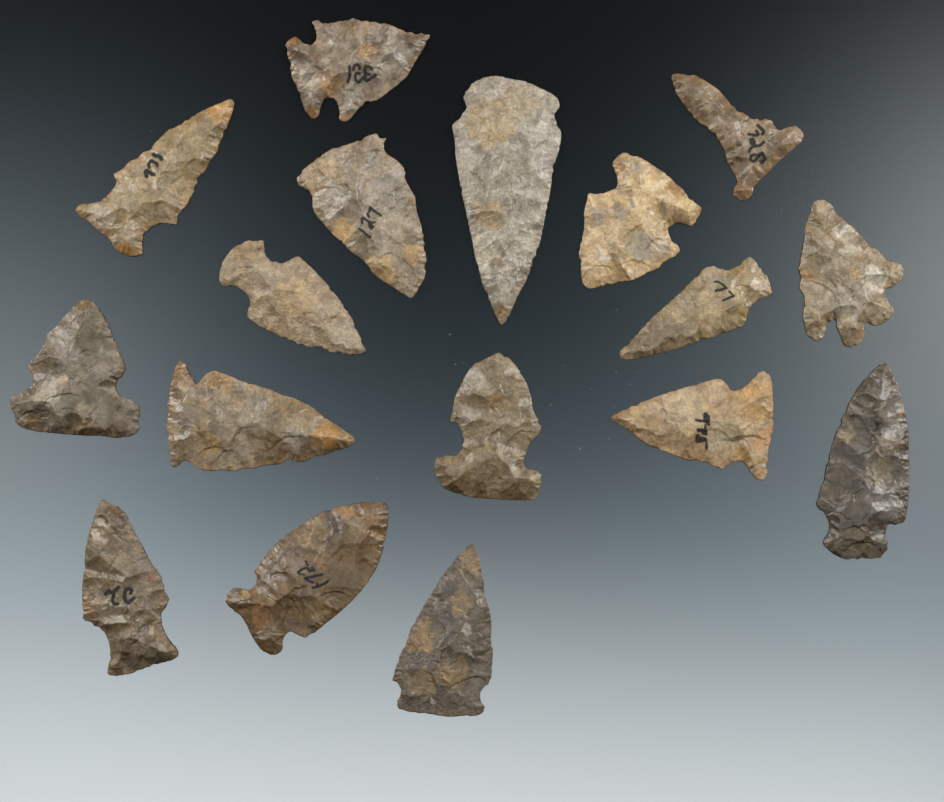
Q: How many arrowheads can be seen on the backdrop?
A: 17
